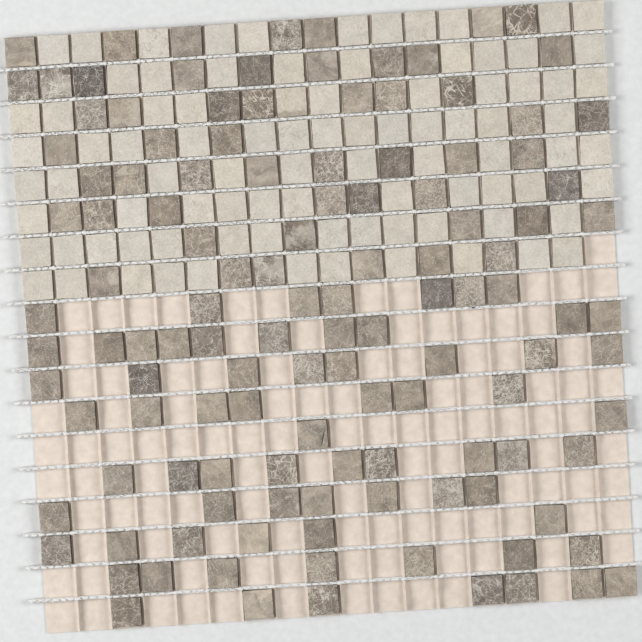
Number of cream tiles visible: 89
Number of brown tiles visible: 124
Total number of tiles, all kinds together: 213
